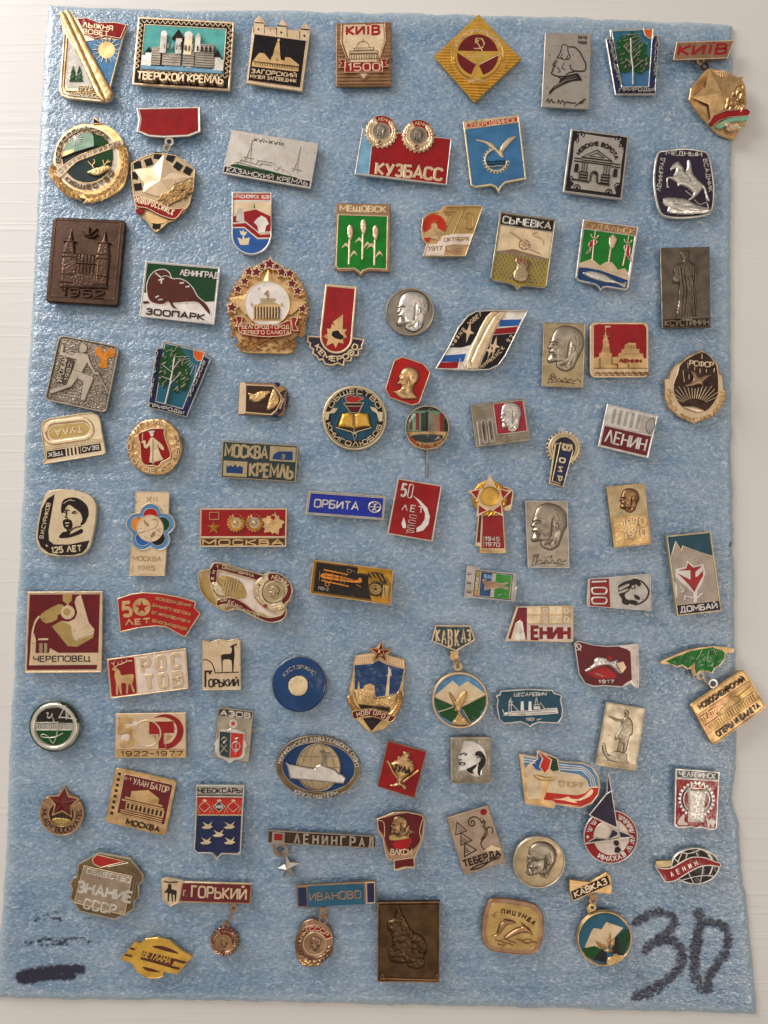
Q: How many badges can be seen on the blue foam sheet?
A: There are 91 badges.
